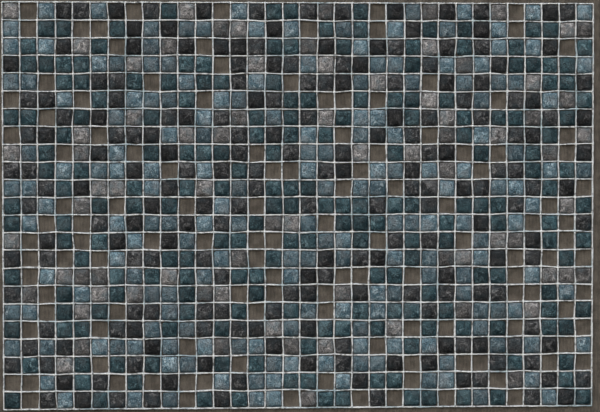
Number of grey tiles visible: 76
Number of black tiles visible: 200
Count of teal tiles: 200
